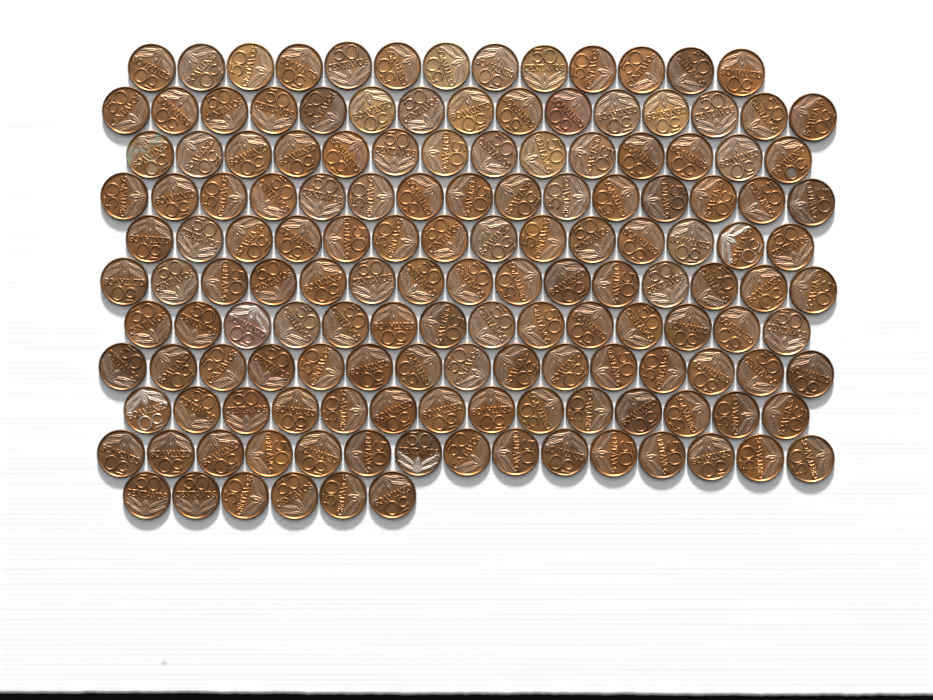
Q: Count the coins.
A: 150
